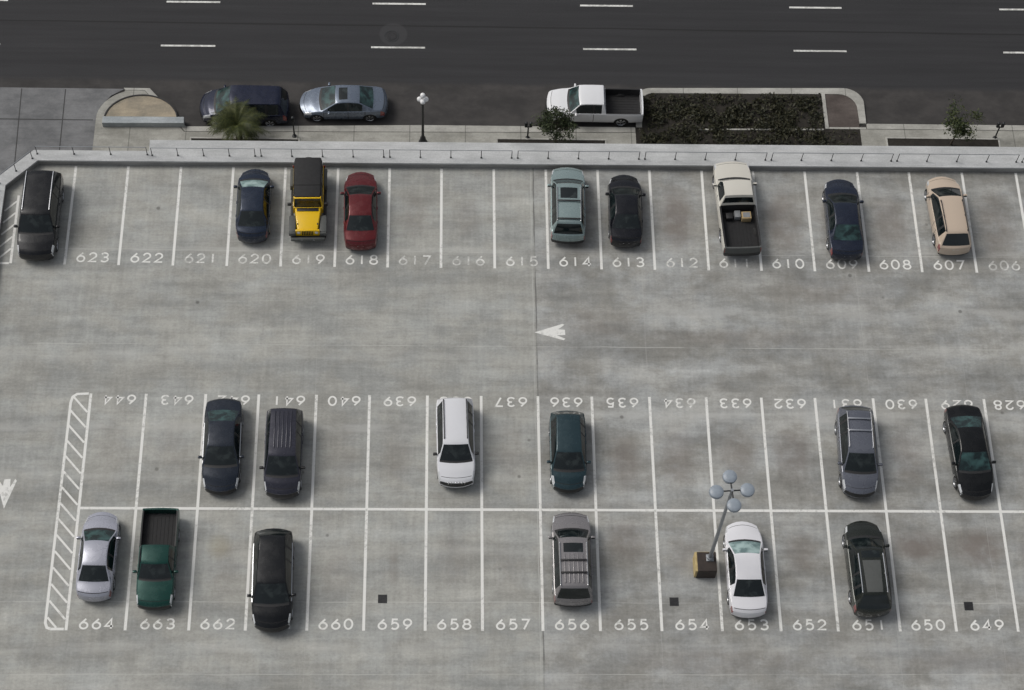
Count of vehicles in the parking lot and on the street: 24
